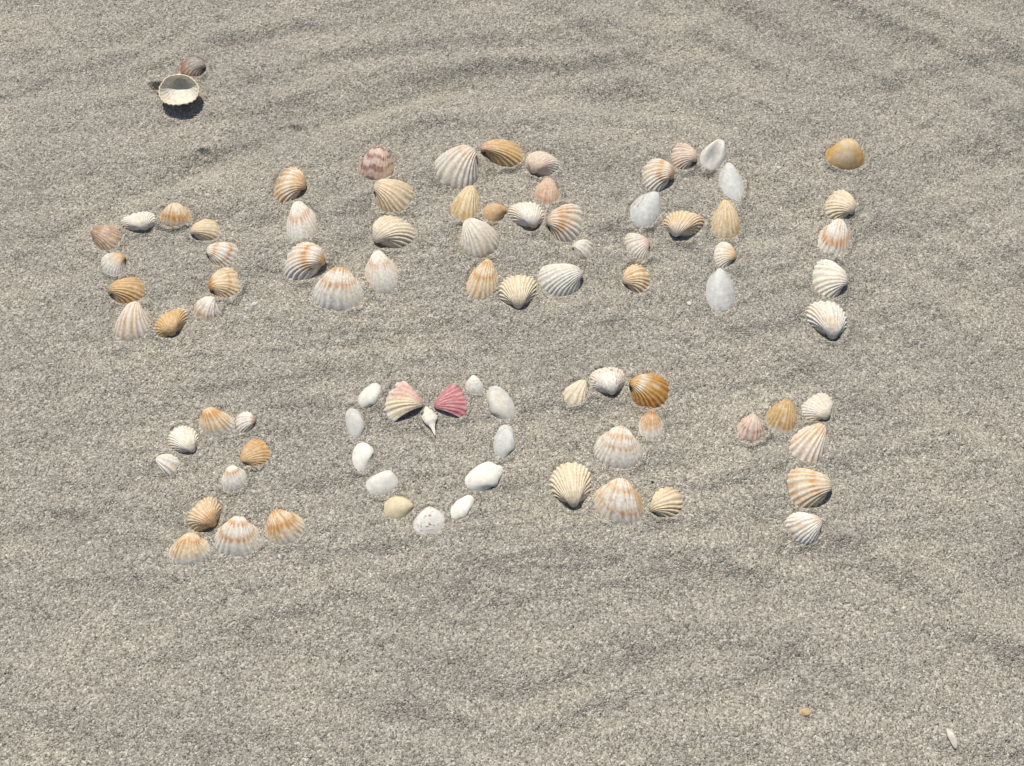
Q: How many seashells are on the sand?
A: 88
